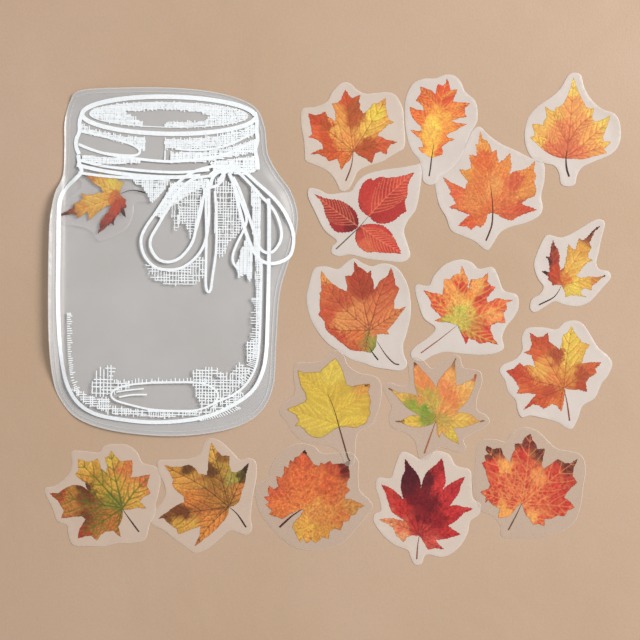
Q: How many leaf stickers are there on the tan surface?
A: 17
